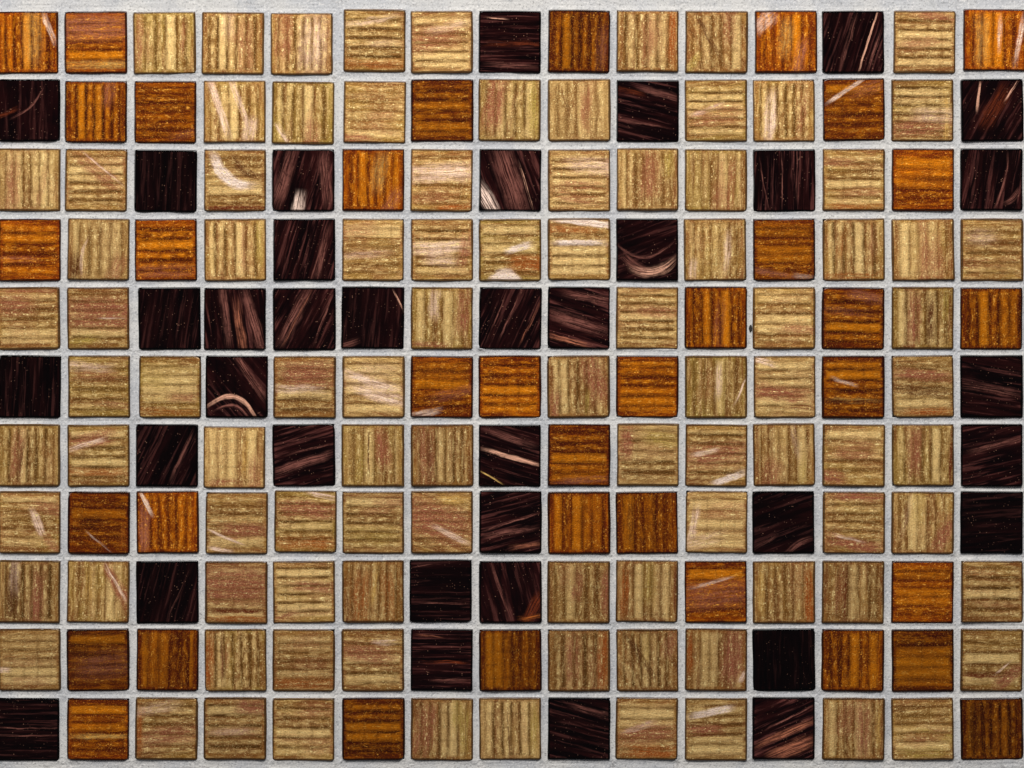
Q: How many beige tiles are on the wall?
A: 93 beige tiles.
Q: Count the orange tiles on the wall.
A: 36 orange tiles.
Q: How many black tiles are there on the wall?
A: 36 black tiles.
